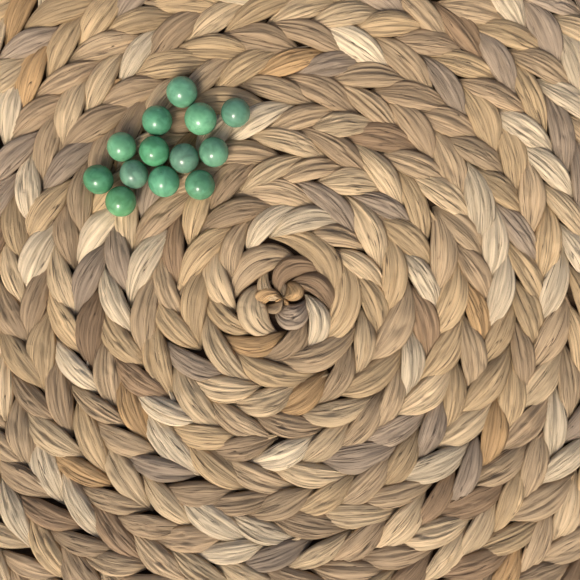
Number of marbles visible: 13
